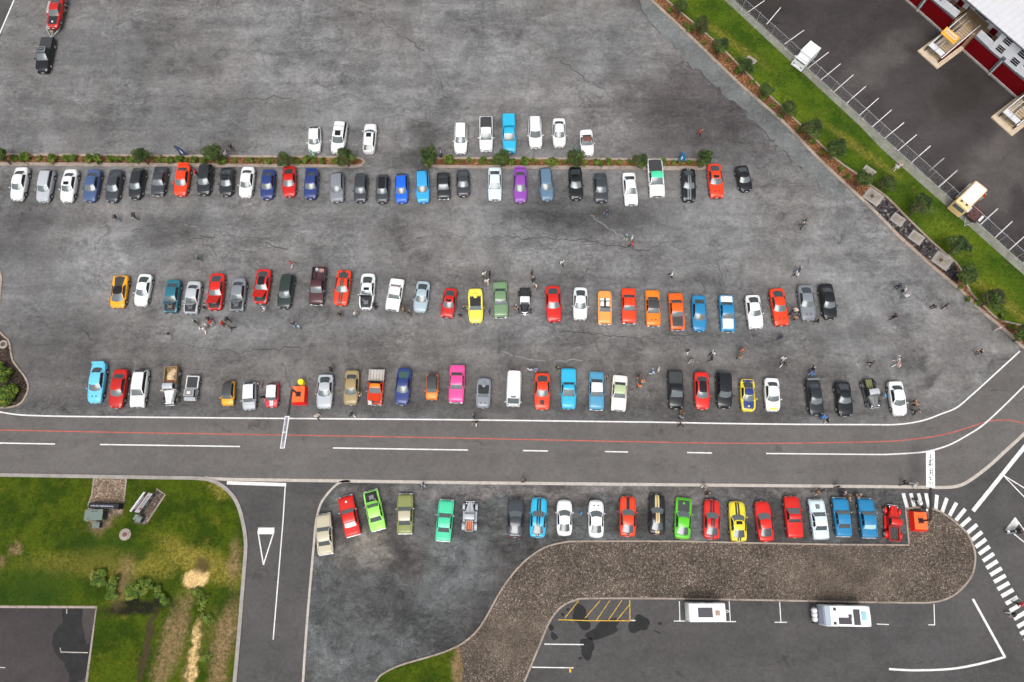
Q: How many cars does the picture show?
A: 121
